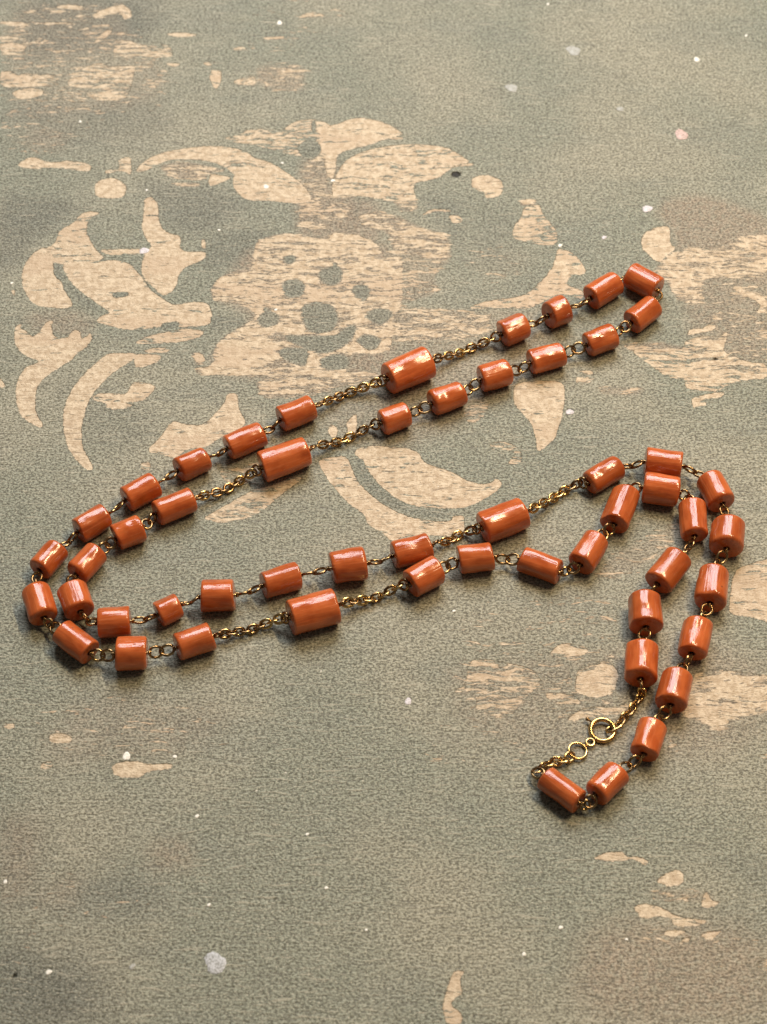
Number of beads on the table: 54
